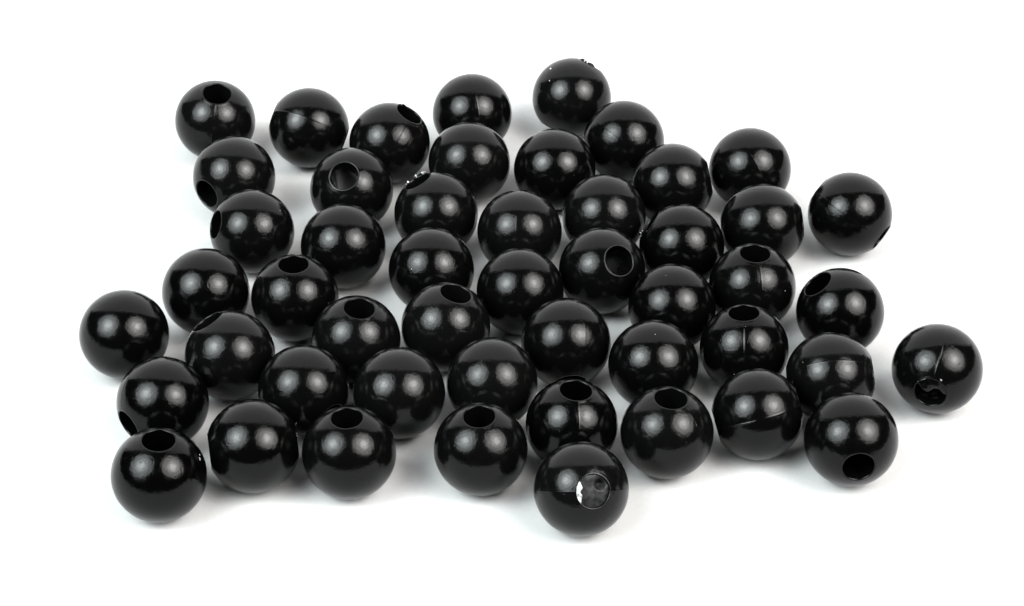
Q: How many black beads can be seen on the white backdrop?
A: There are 50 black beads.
